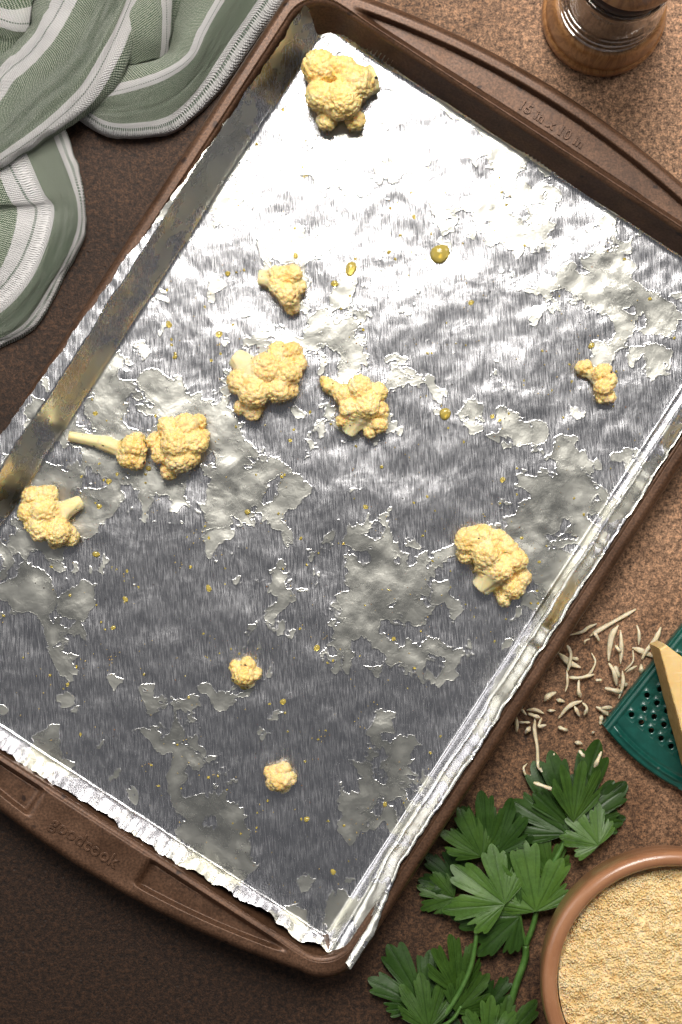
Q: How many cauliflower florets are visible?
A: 11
